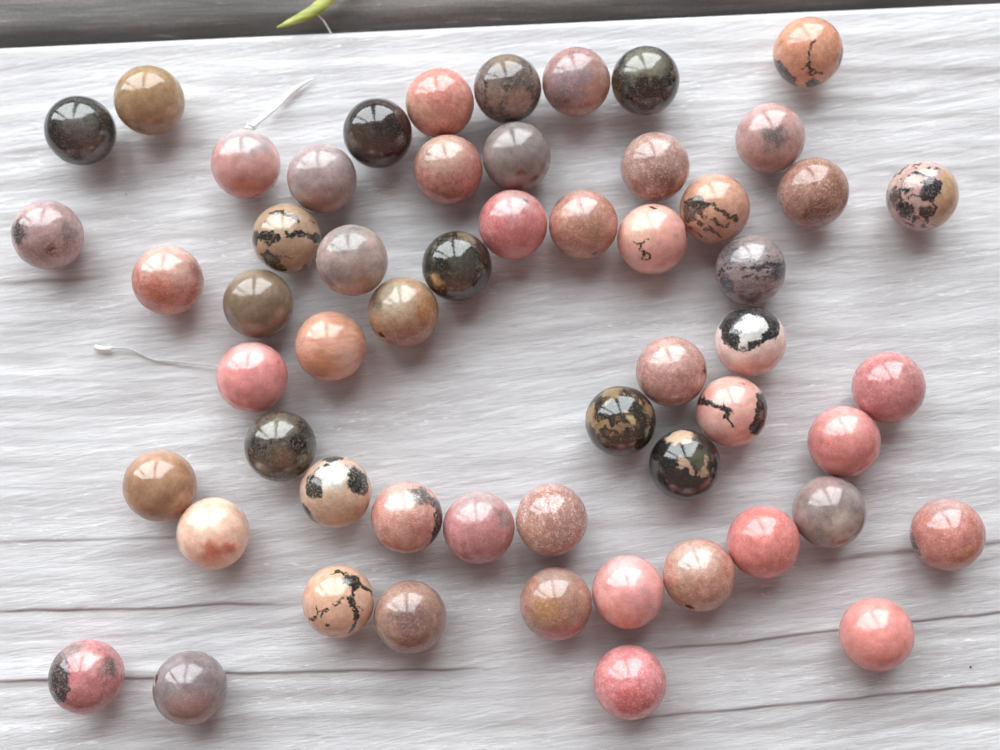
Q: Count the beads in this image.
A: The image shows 56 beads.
